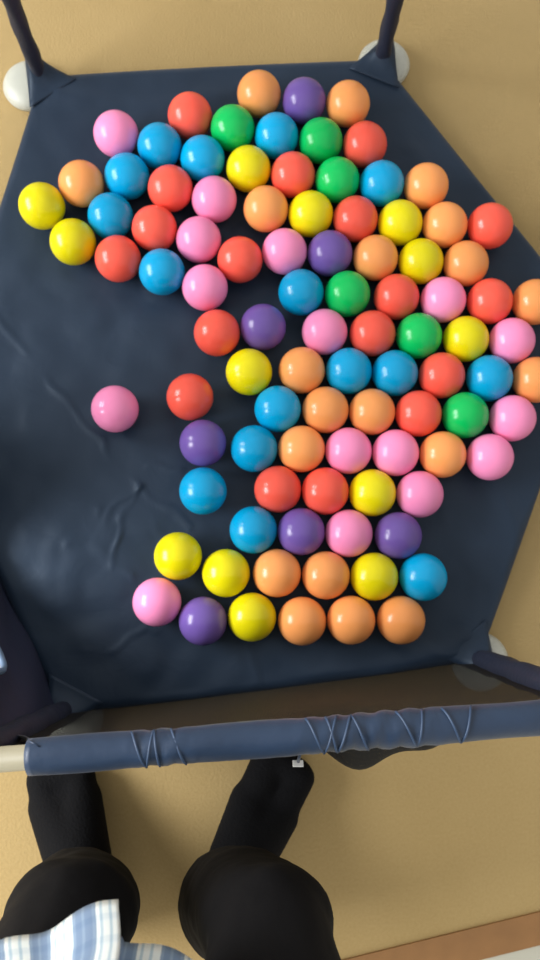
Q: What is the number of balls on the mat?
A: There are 96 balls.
